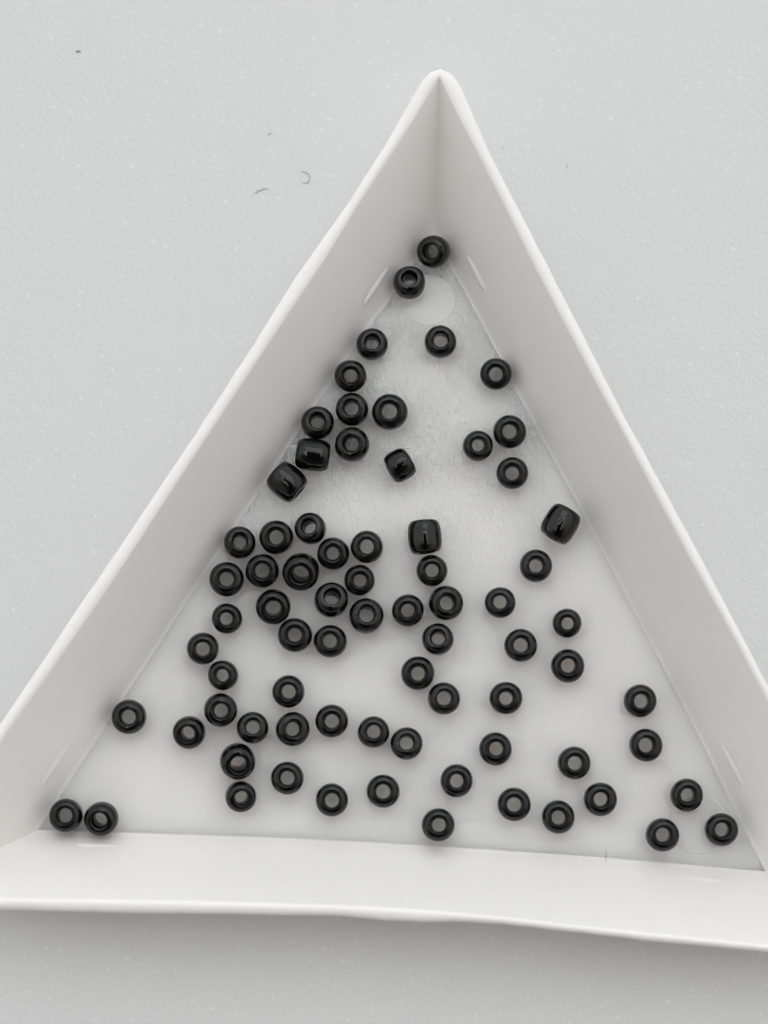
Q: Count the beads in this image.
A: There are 75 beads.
